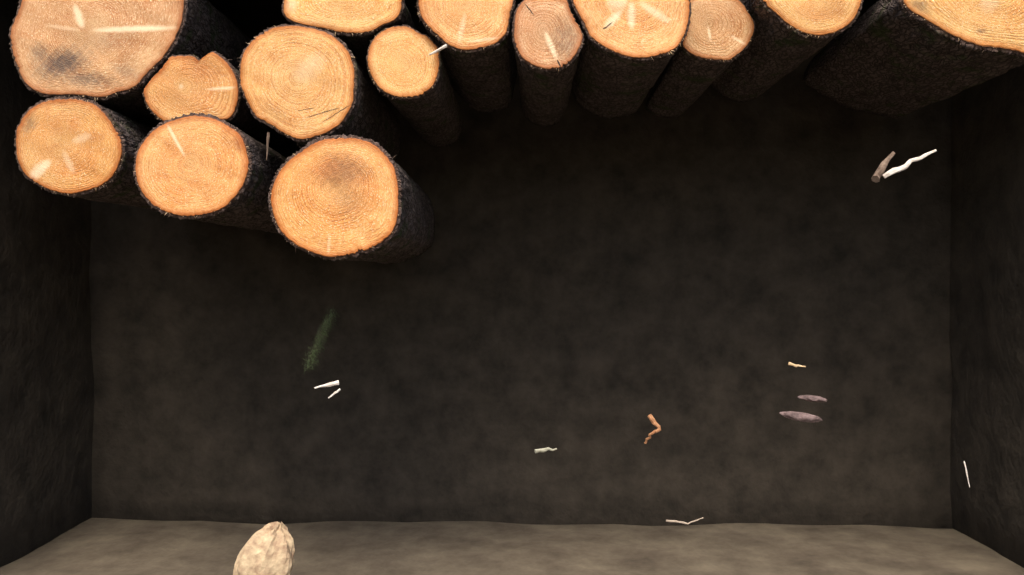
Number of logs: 14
